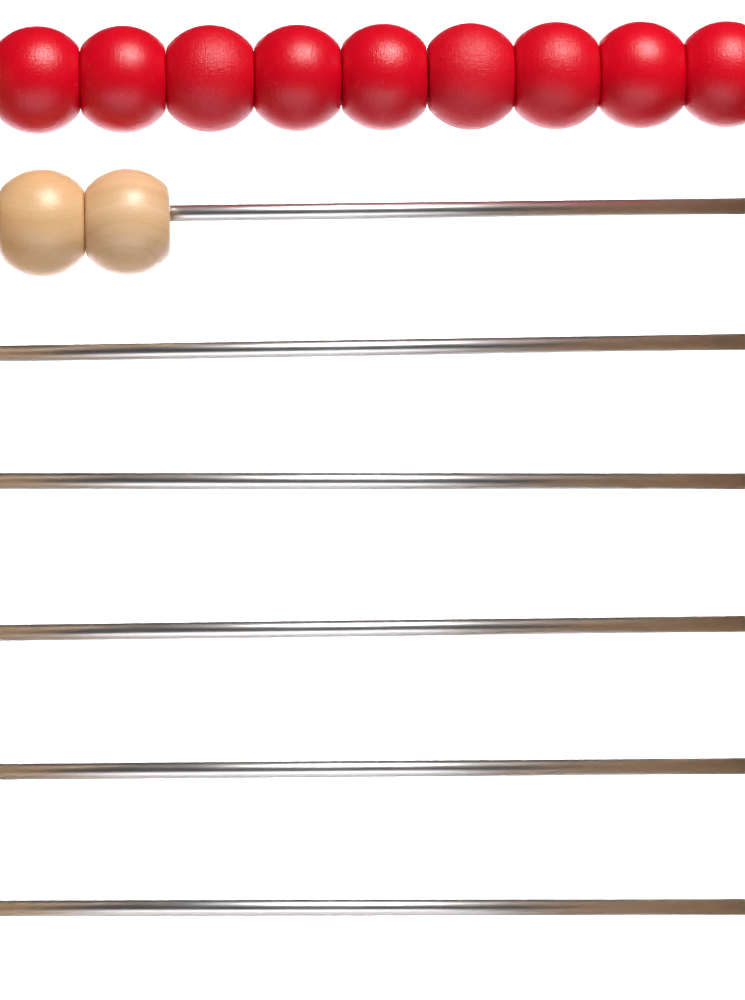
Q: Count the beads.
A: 11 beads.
